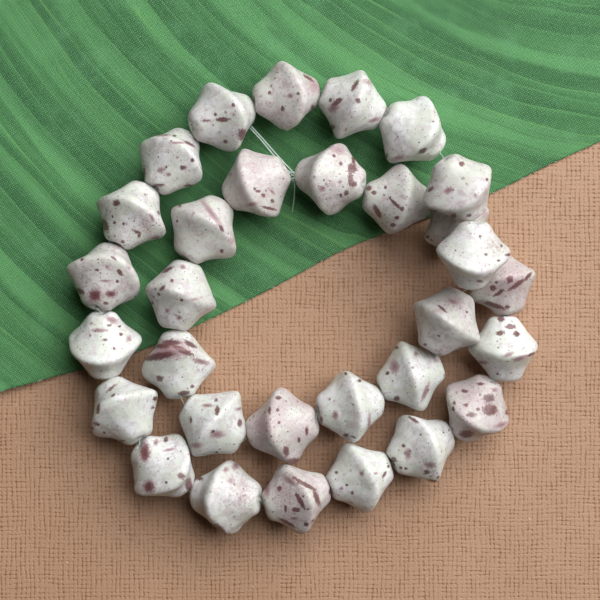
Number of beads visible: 31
